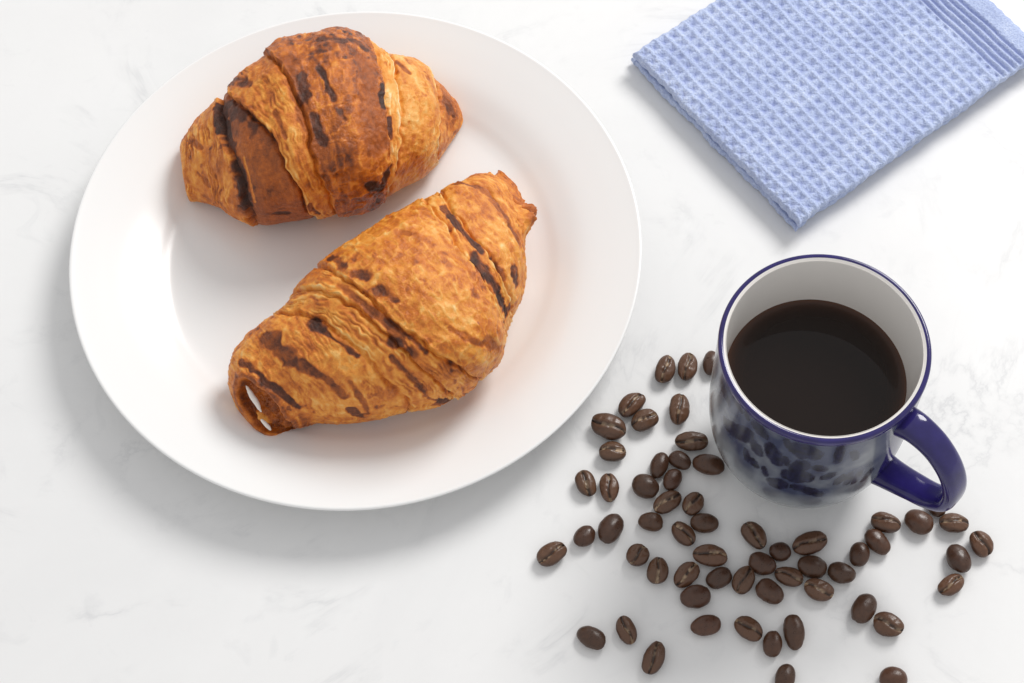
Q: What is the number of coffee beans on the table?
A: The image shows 60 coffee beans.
